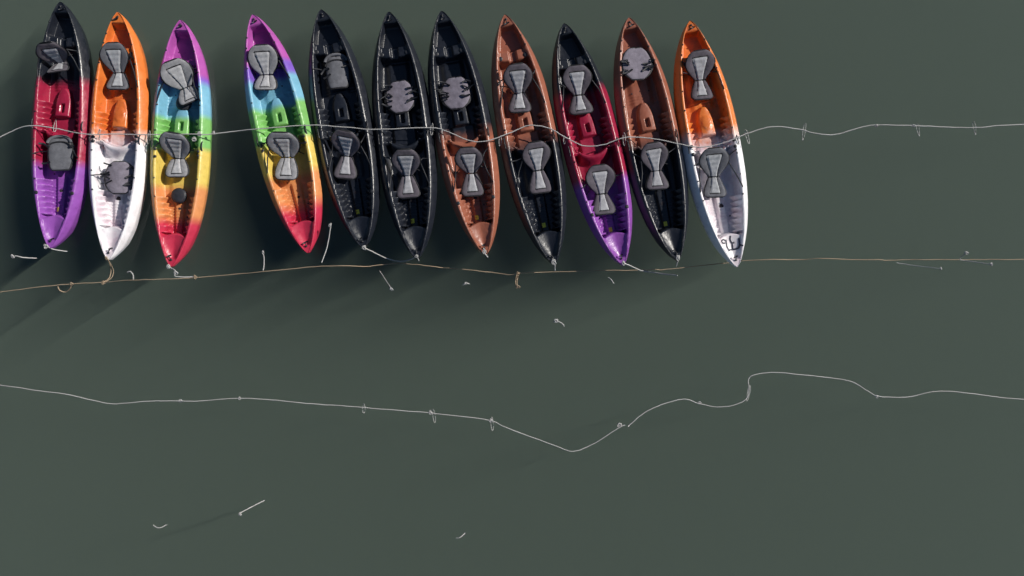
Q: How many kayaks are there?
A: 11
